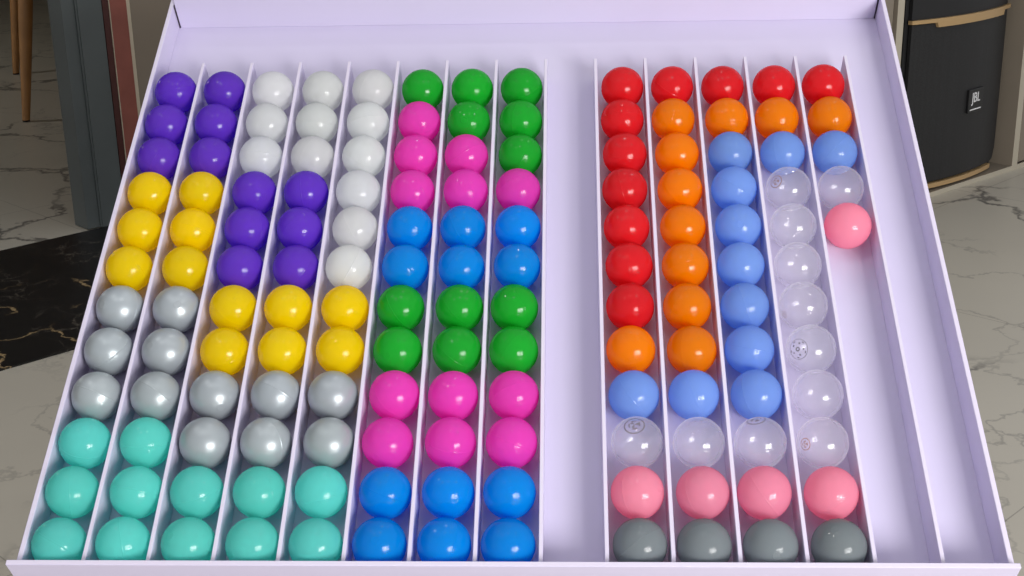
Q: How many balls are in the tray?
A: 149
